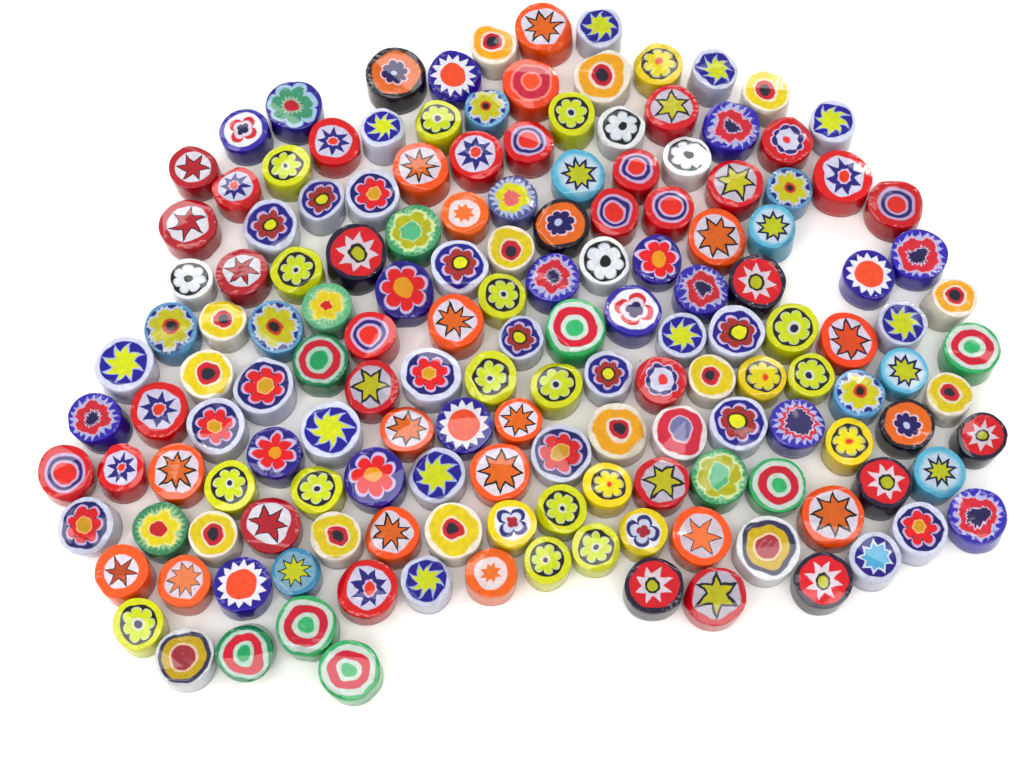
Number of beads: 157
